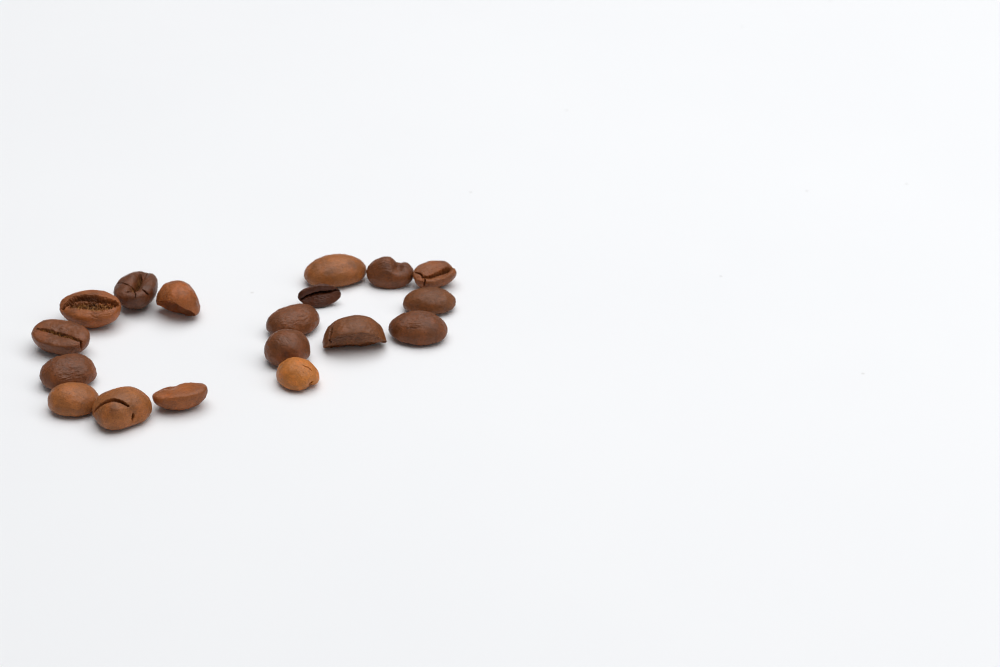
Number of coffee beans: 18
